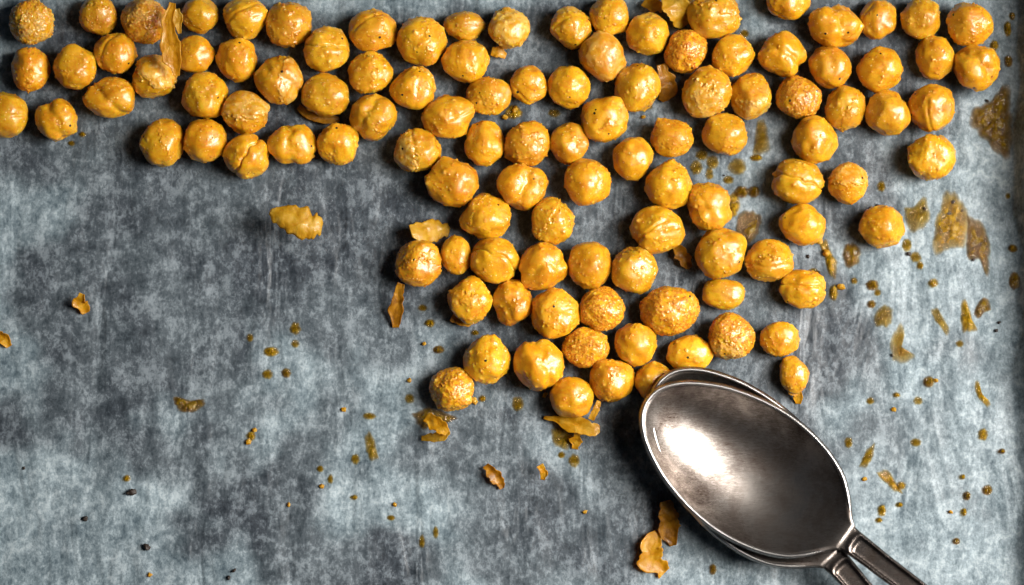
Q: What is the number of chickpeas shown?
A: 110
